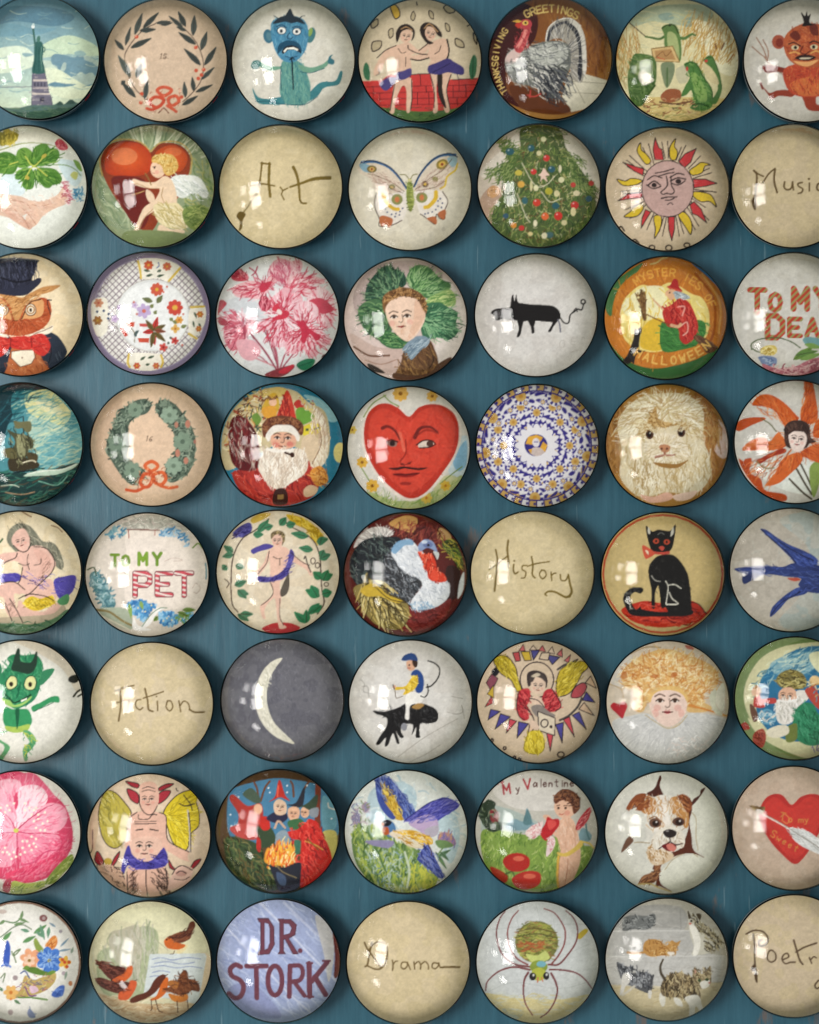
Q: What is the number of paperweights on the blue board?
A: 56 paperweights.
